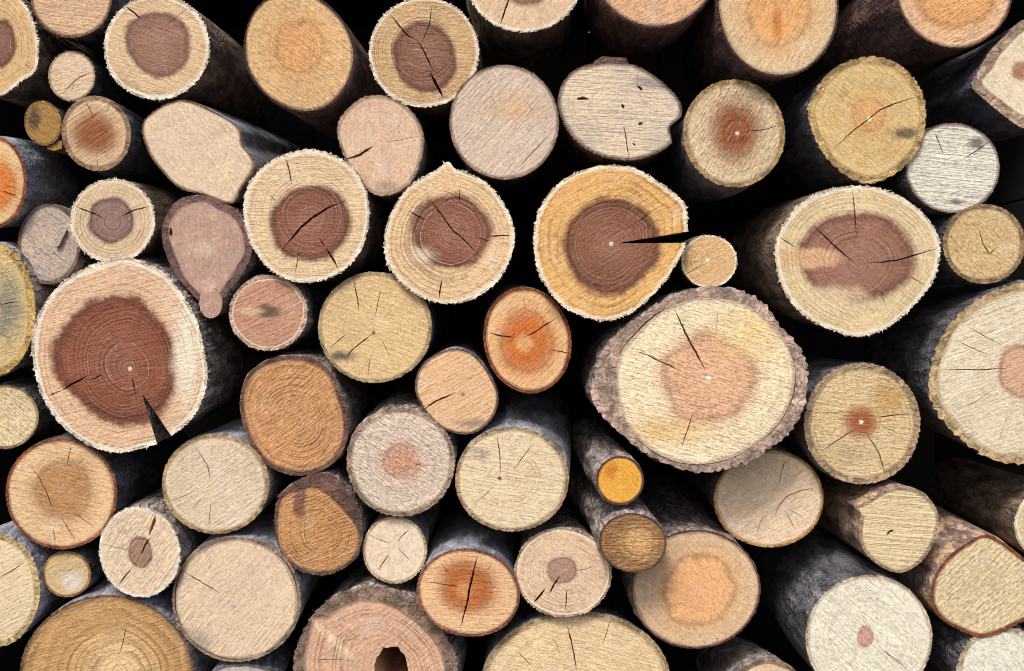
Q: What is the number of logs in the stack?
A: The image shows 67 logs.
